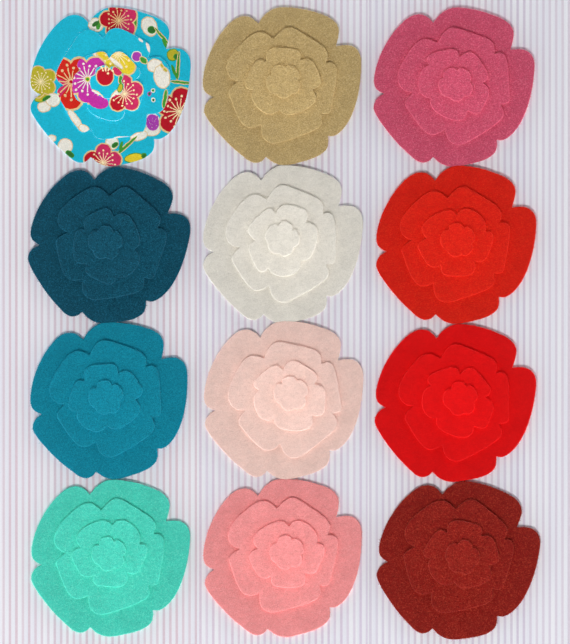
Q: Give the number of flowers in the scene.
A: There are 12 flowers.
